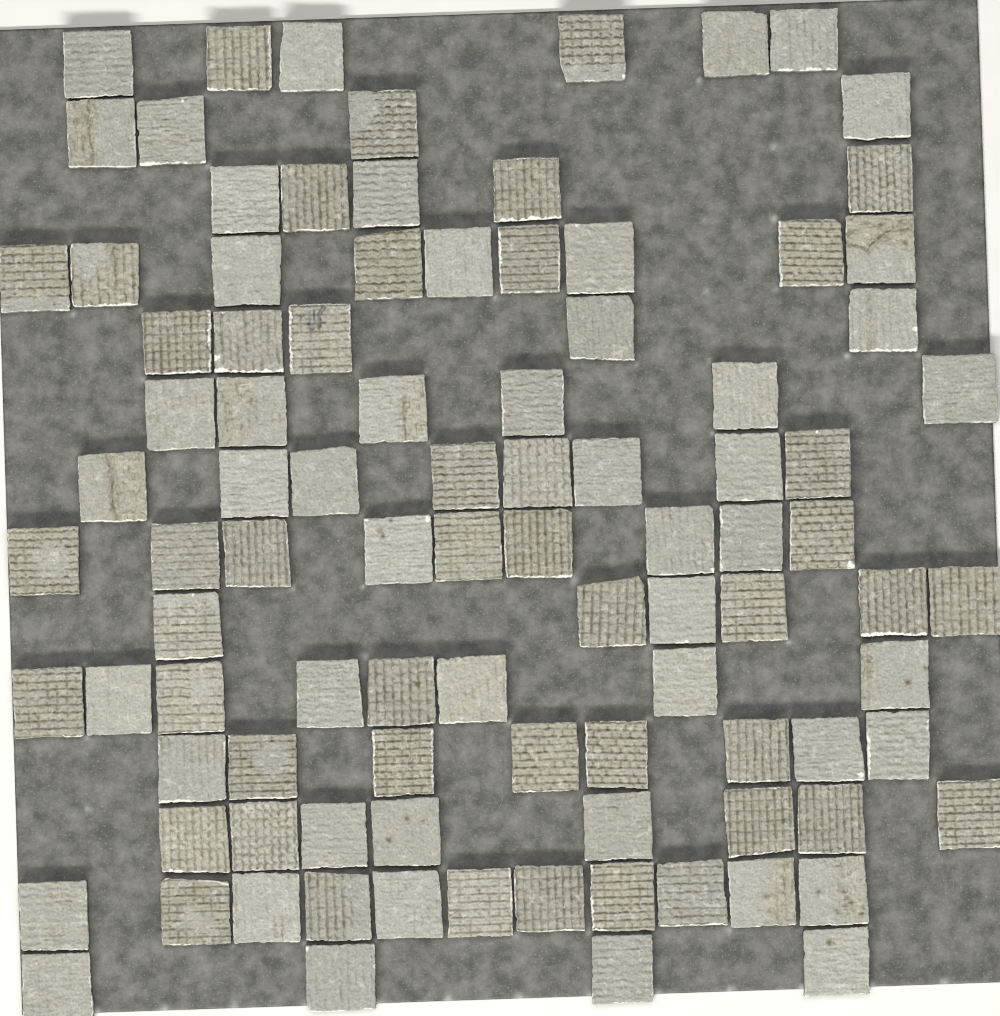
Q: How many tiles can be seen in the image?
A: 97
